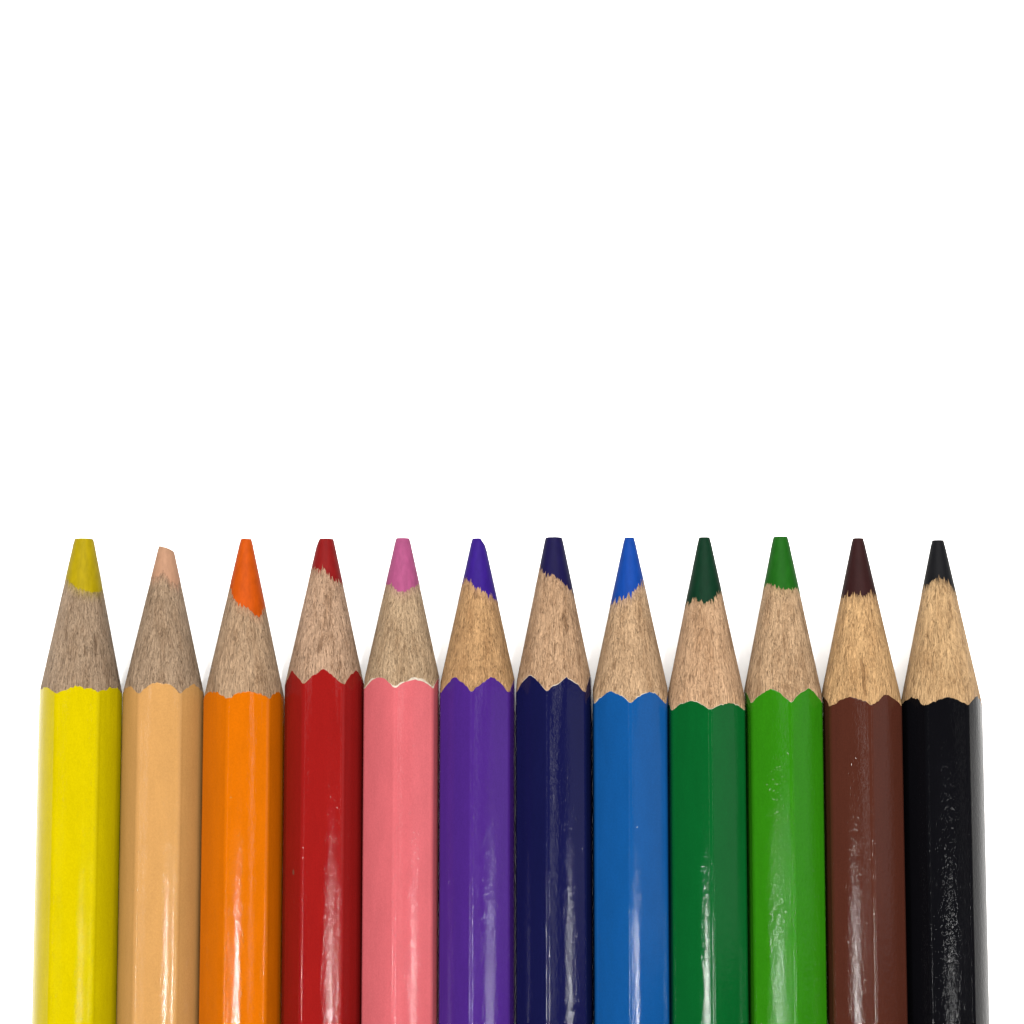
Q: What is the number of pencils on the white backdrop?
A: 12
